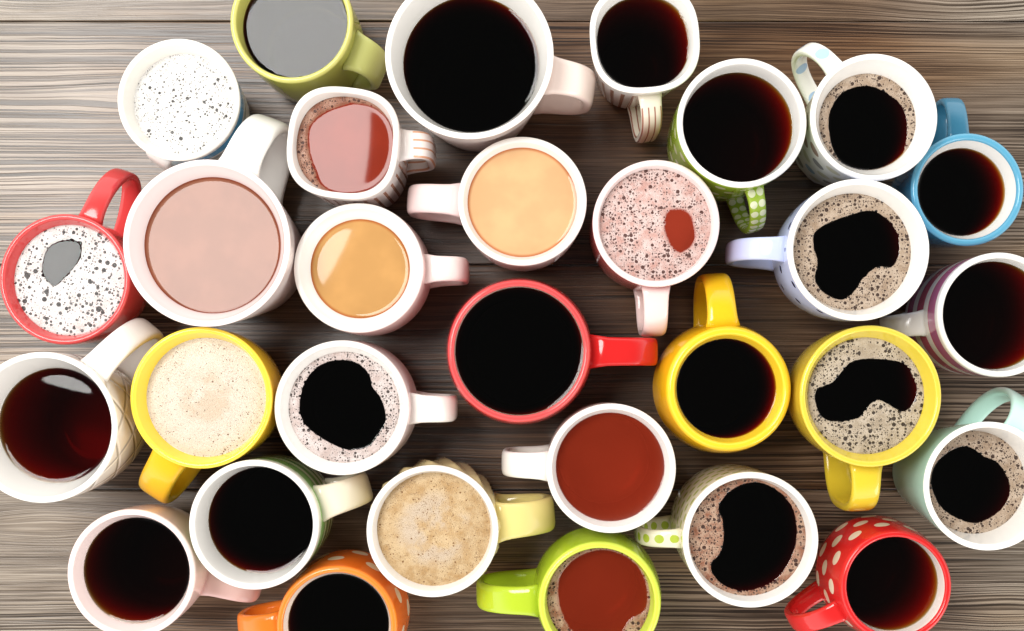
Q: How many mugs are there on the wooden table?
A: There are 30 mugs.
